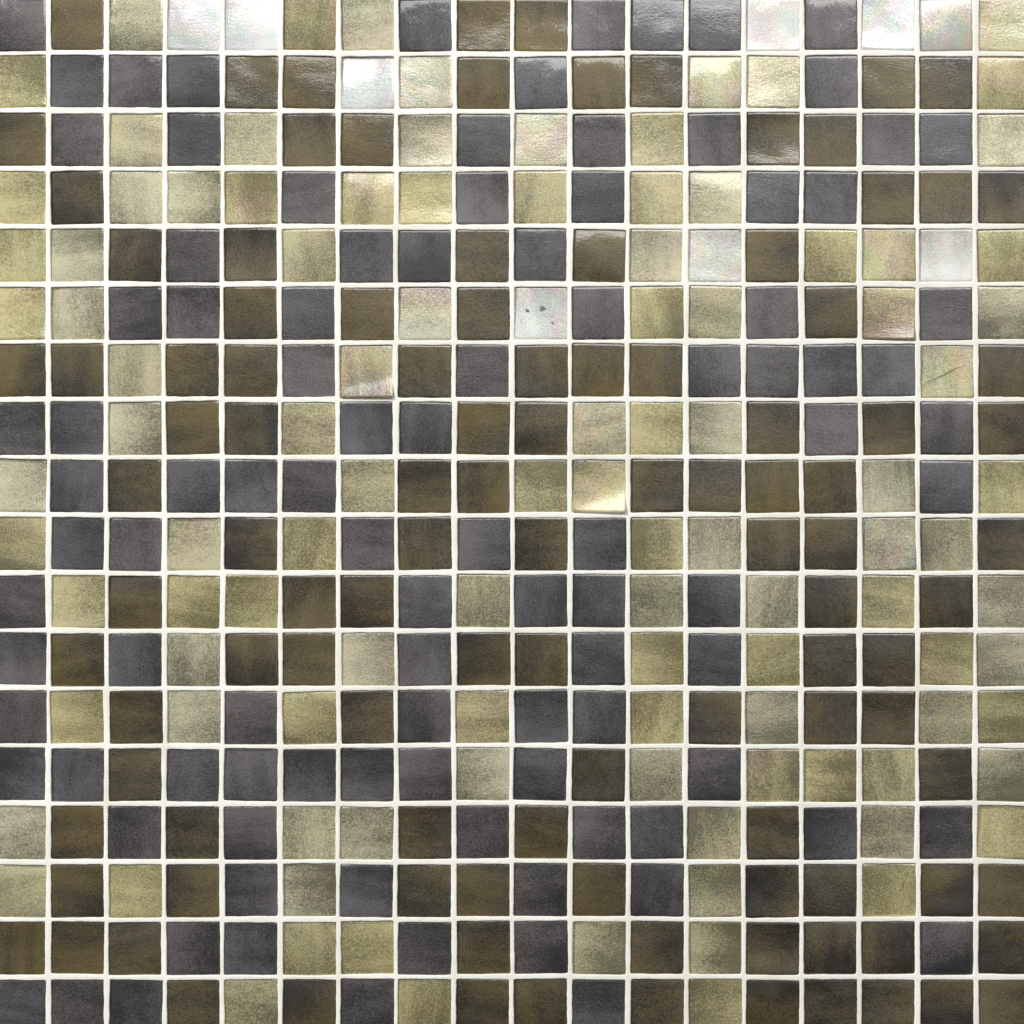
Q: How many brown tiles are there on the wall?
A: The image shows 110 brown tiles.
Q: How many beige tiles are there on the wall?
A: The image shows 105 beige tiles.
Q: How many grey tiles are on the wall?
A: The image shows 100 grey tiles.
